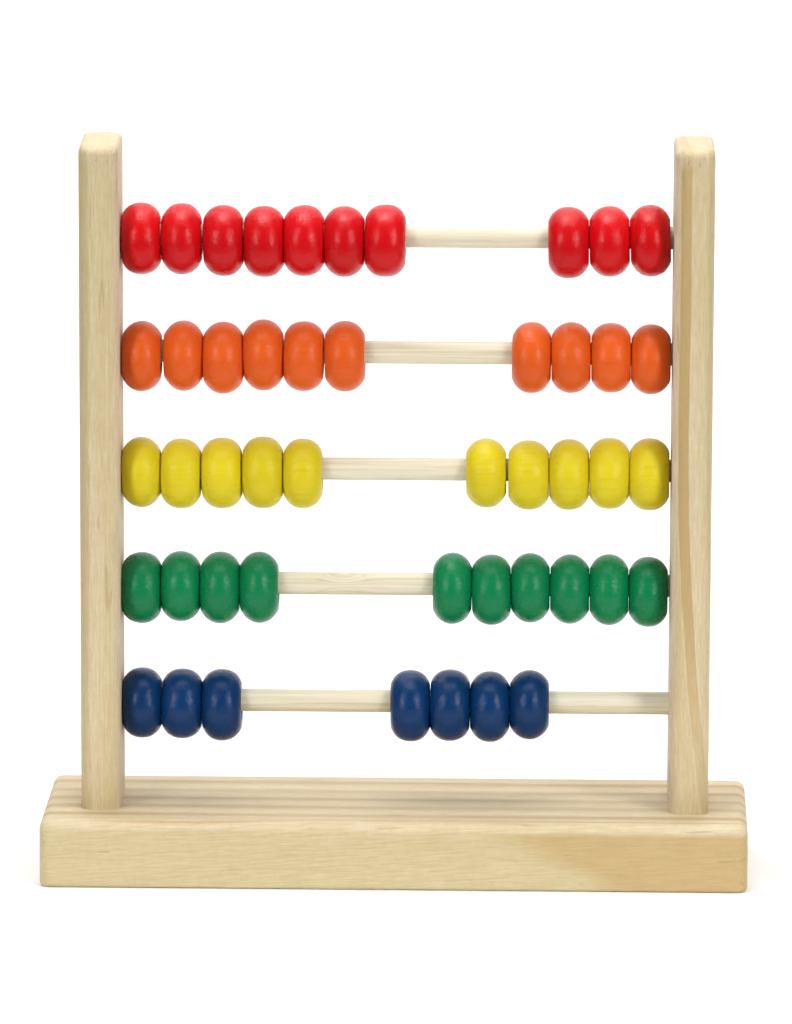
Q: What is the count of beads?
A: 47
